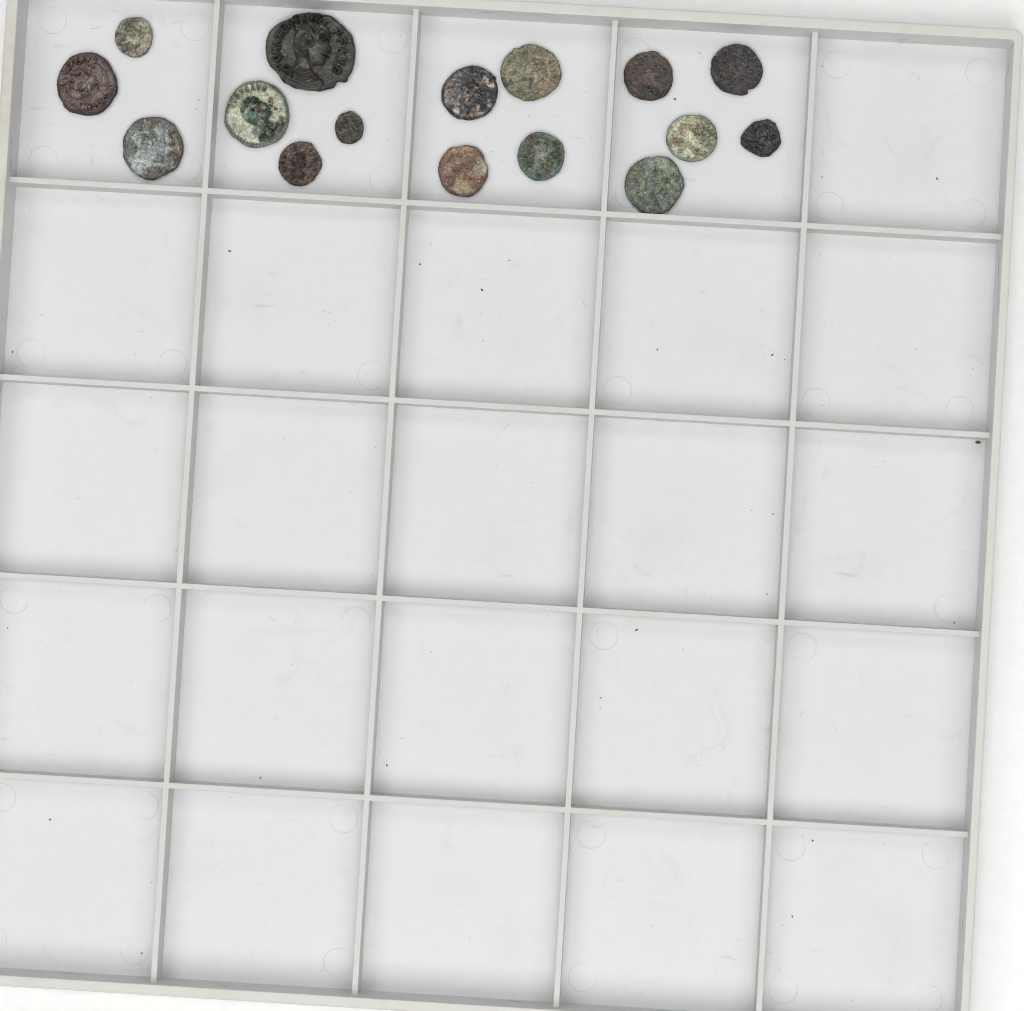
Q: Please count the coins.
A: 16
